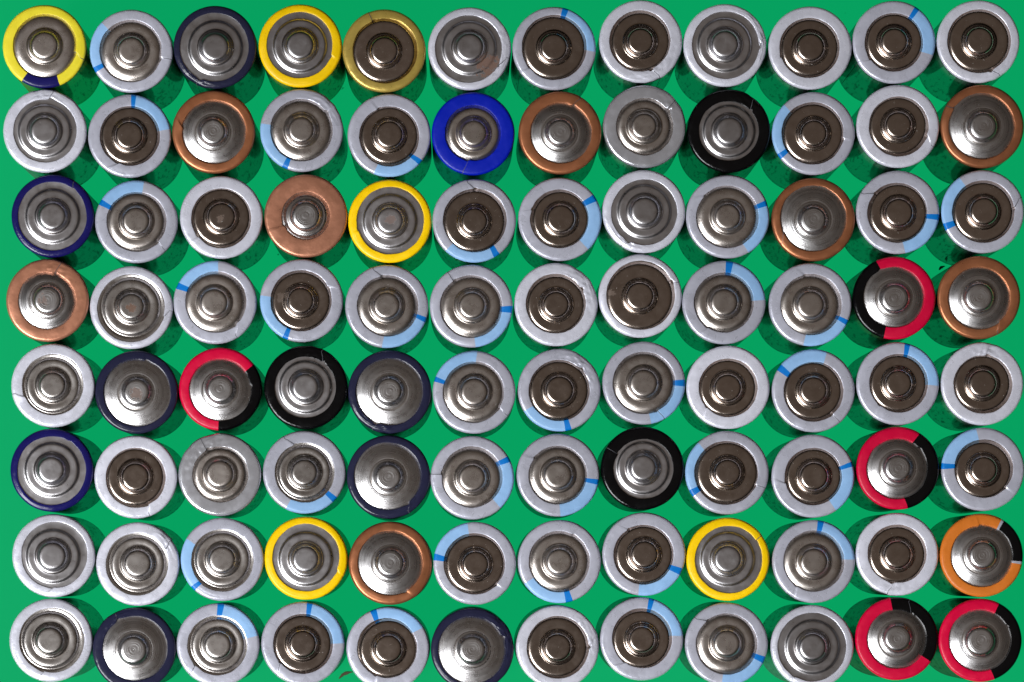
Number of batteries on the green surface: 96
